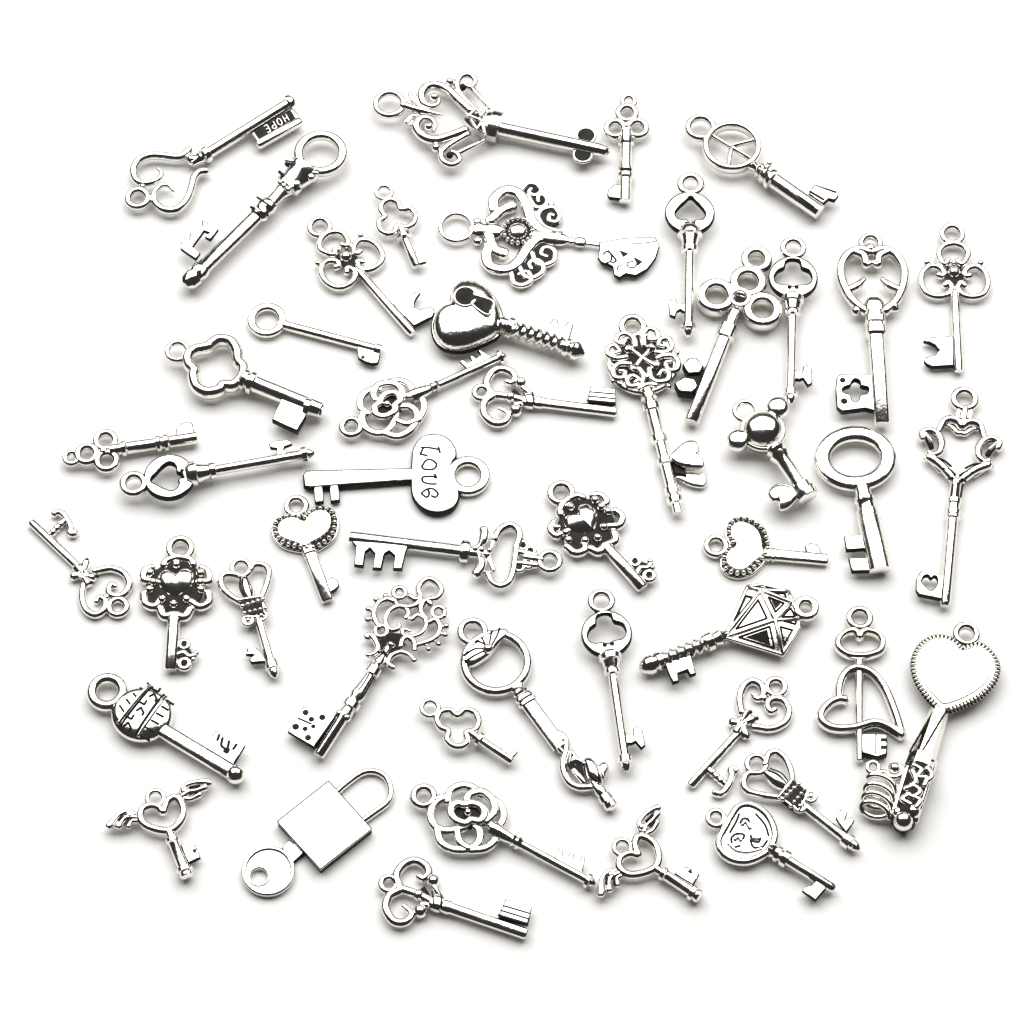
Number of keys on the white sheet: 48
